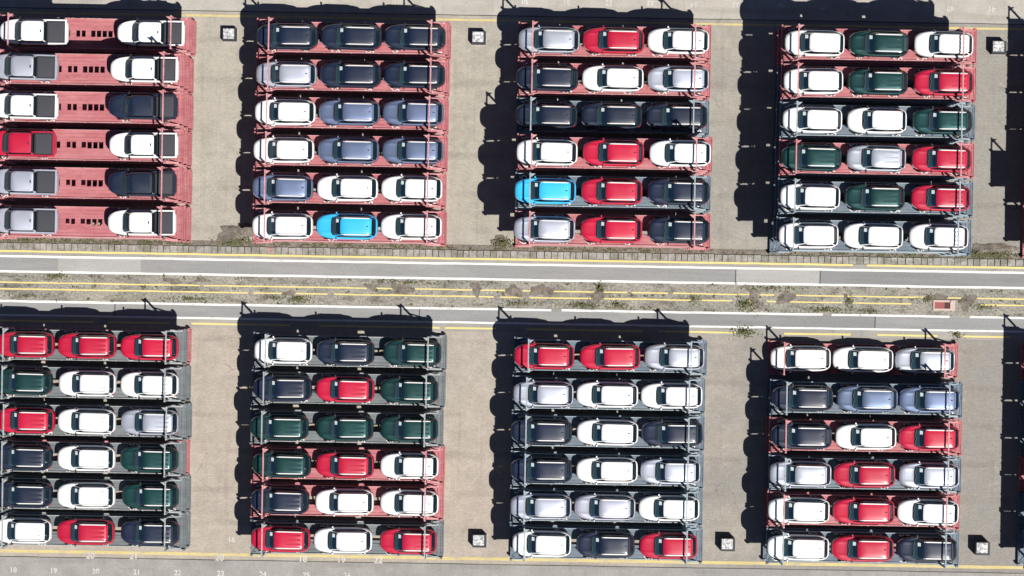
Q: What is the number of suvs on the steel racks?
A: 126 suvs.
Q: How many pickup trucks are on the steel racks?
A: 12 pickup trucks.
